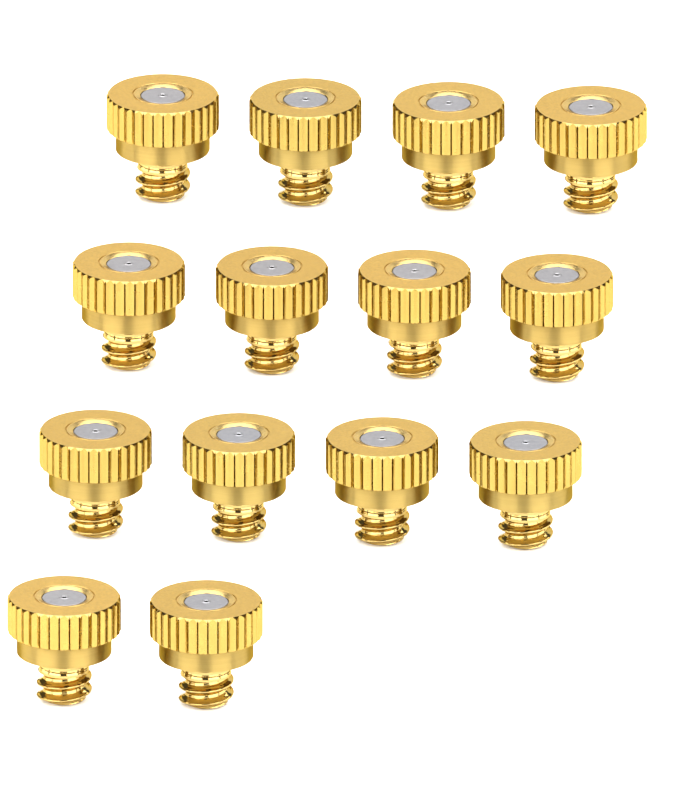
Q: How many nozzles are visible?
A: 14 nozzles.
